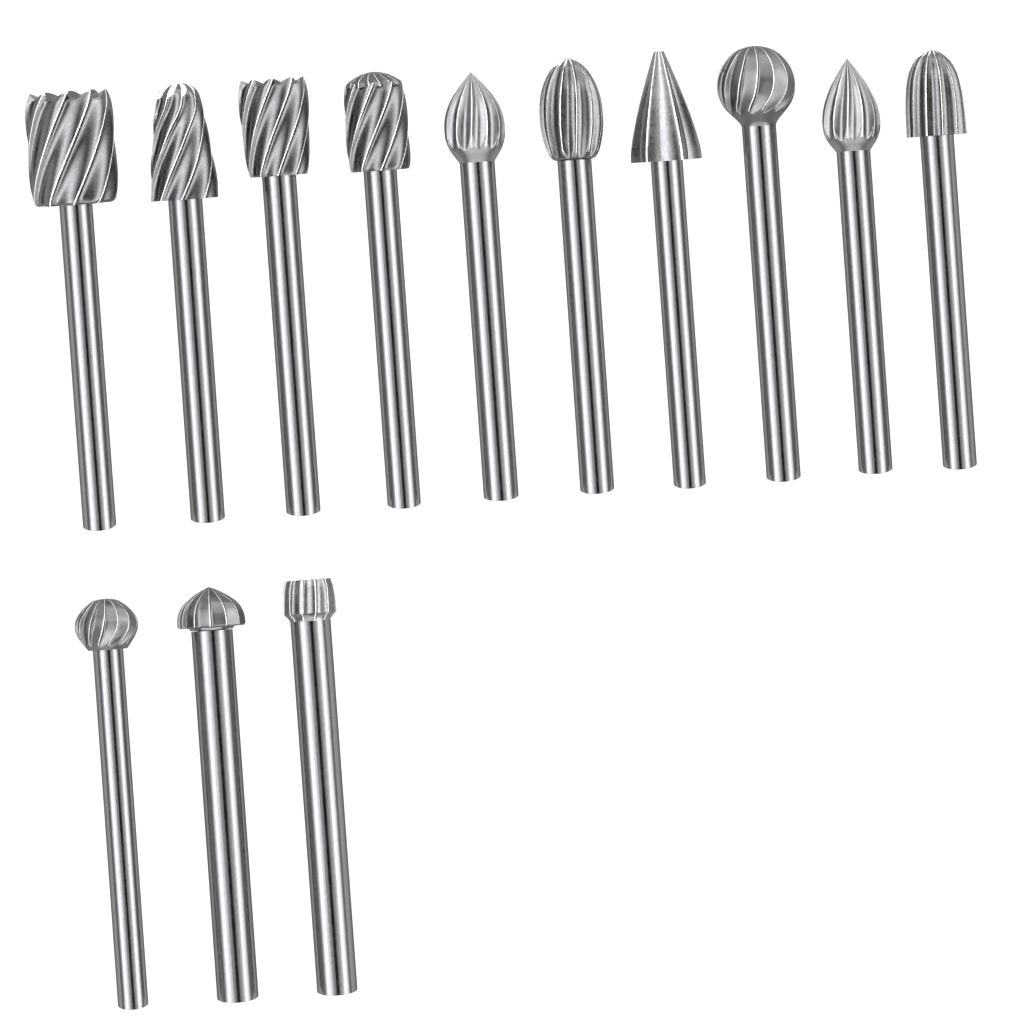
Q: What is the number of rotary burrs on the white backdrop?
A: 13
